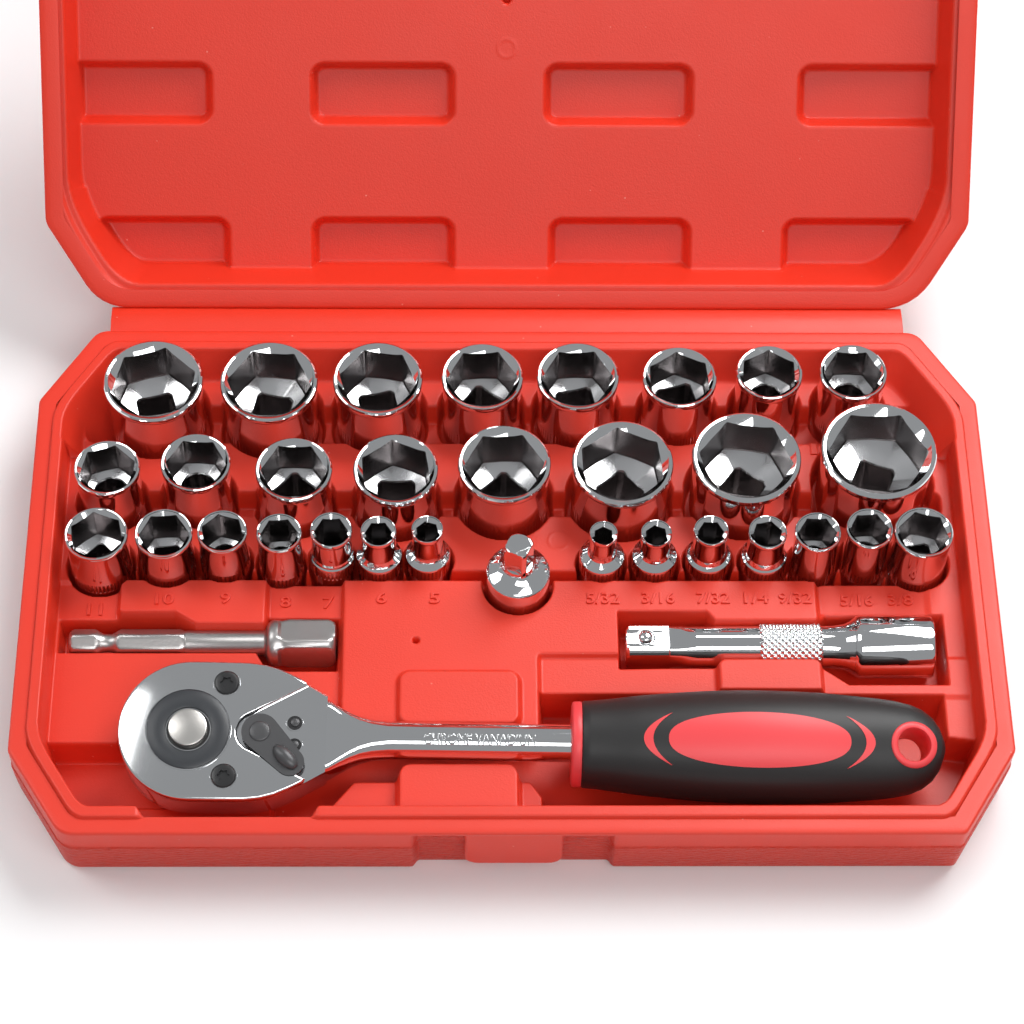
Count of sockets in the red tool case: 30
